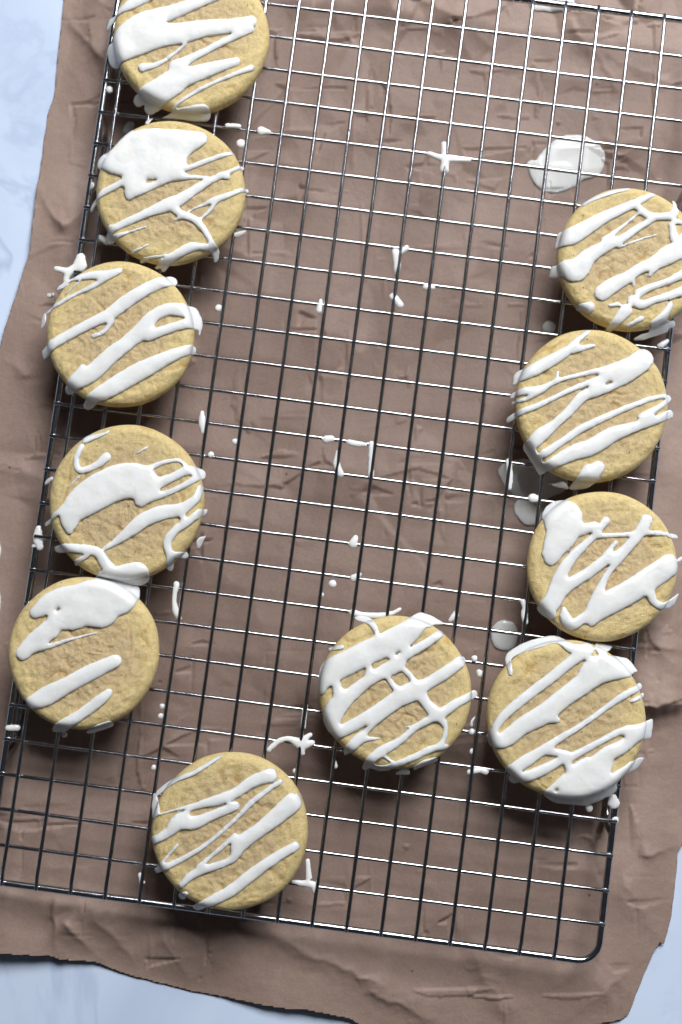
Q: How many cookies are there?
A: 11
